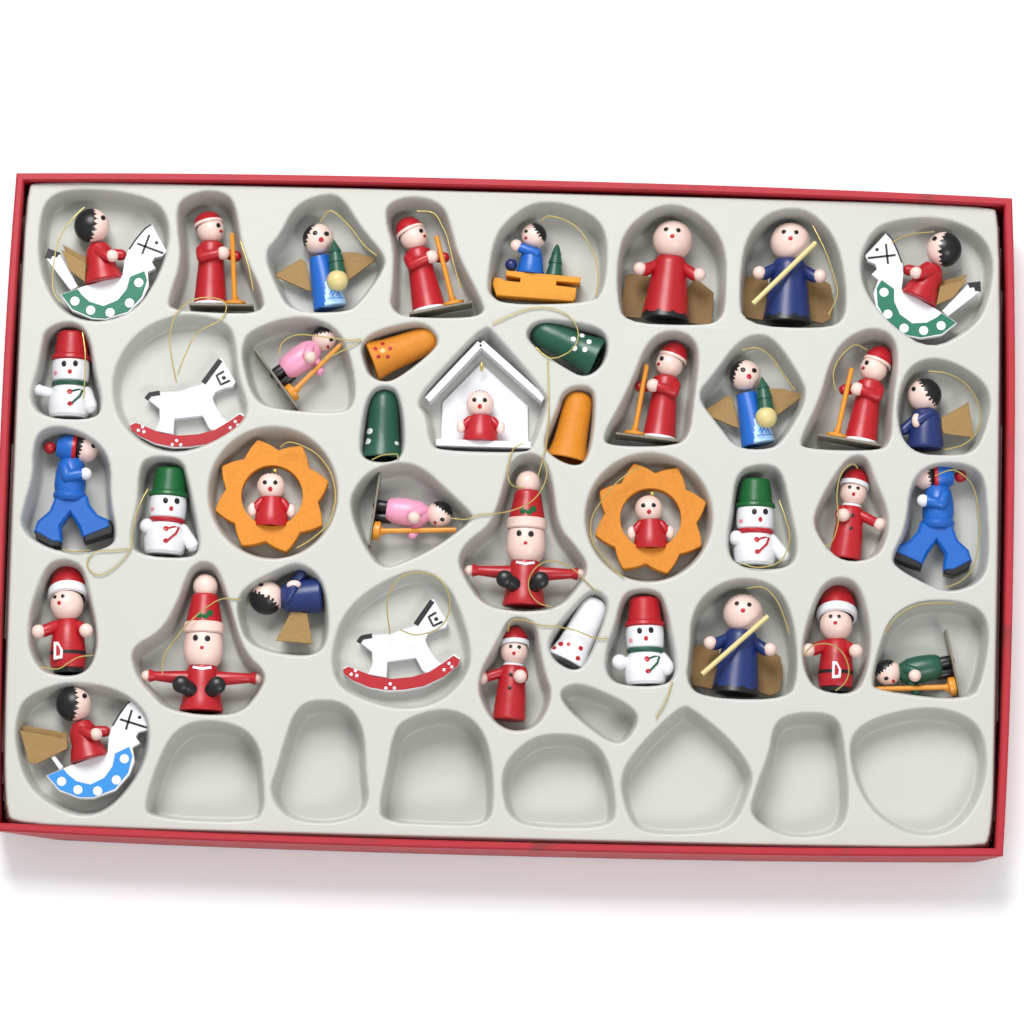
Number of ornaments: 40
